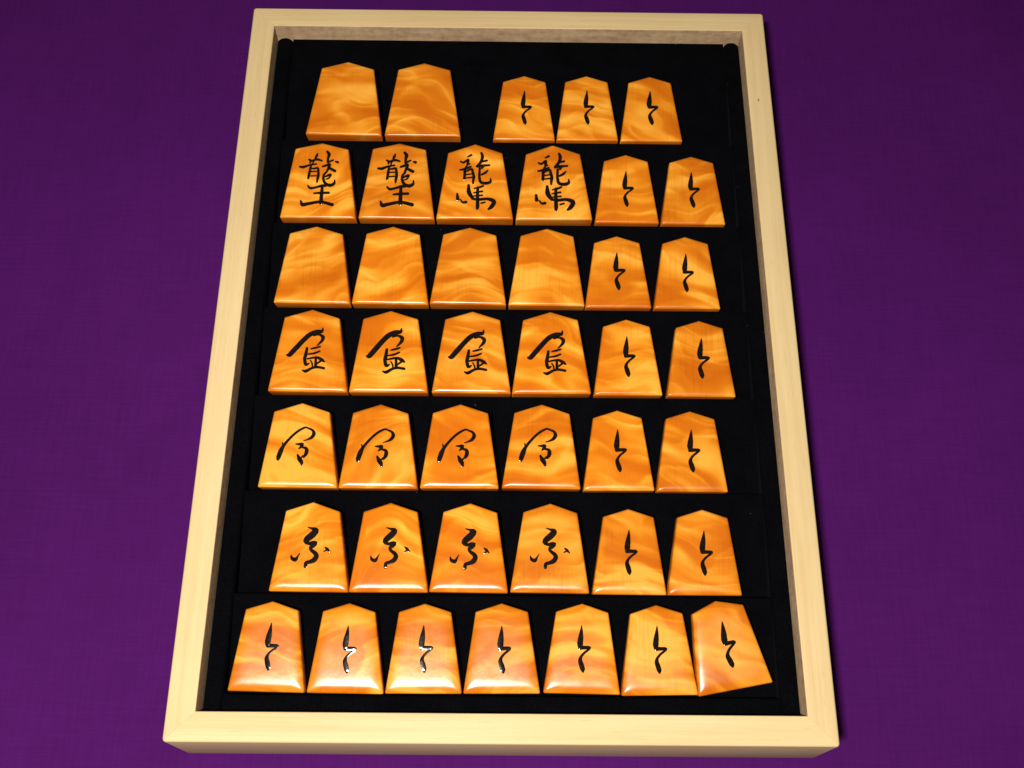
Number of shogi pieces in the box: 42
